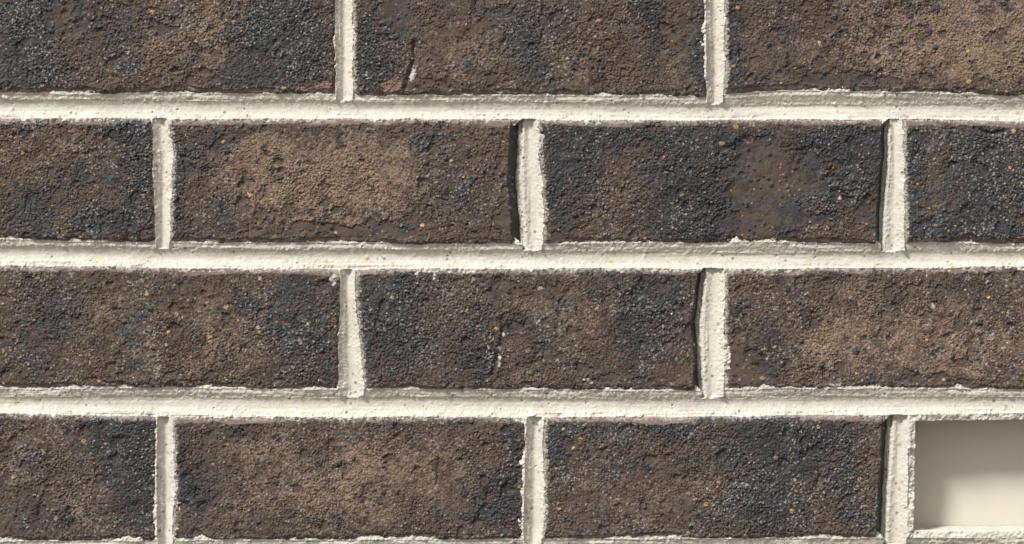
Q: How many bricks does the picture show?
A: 13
